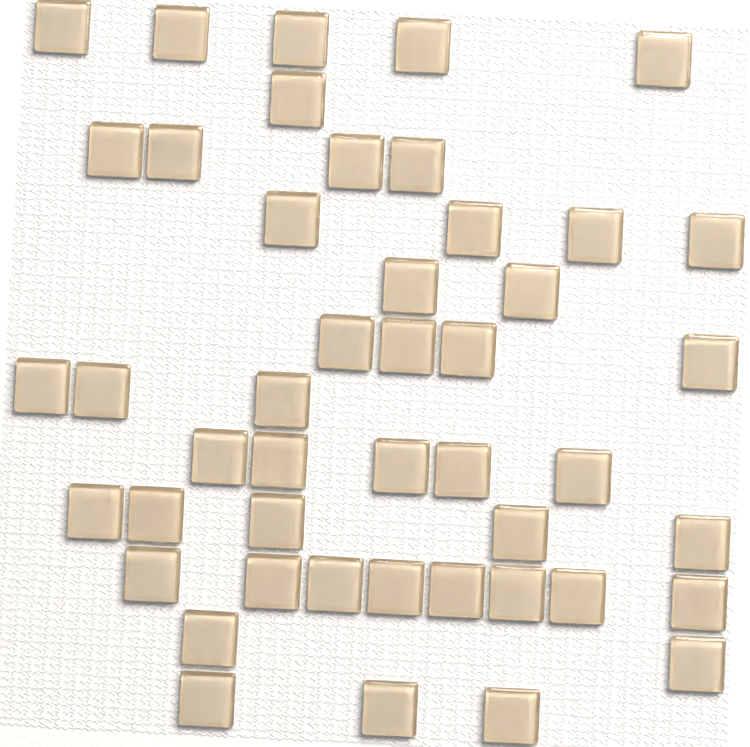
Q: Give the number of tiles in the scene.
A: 46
